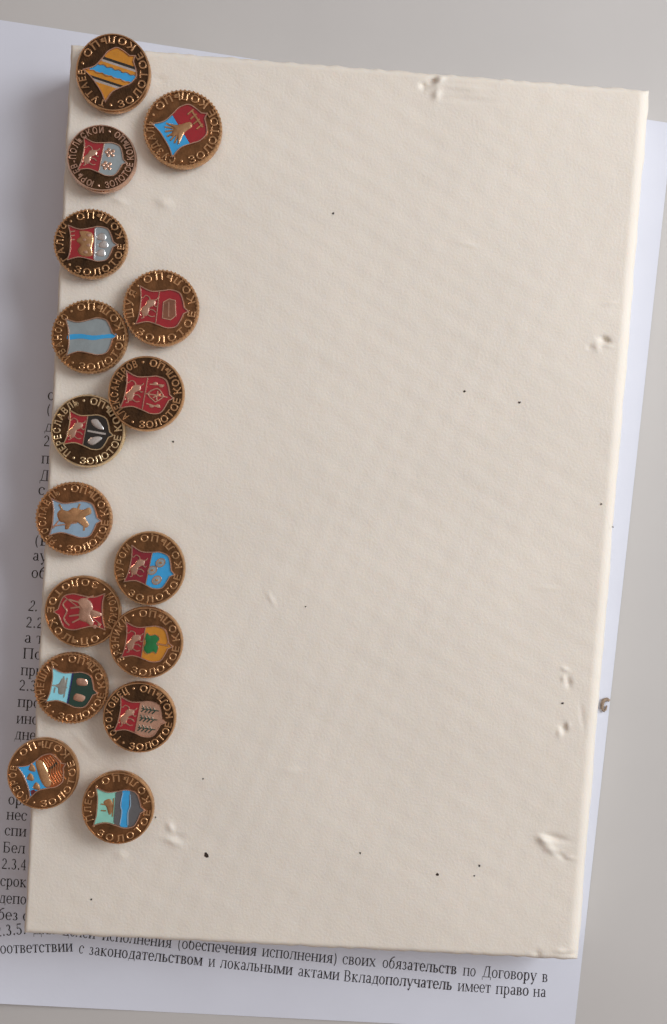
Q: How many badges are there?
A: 16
